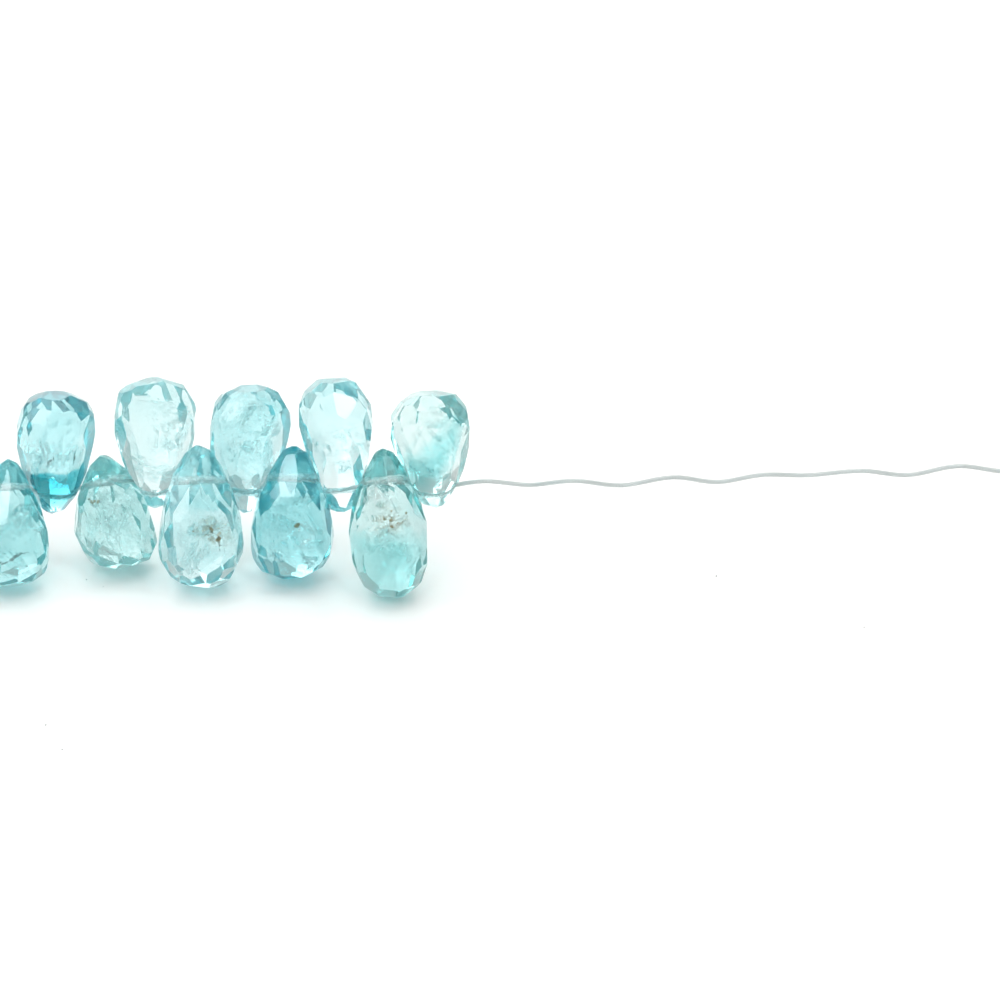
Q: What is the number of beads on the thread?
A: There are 10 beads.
